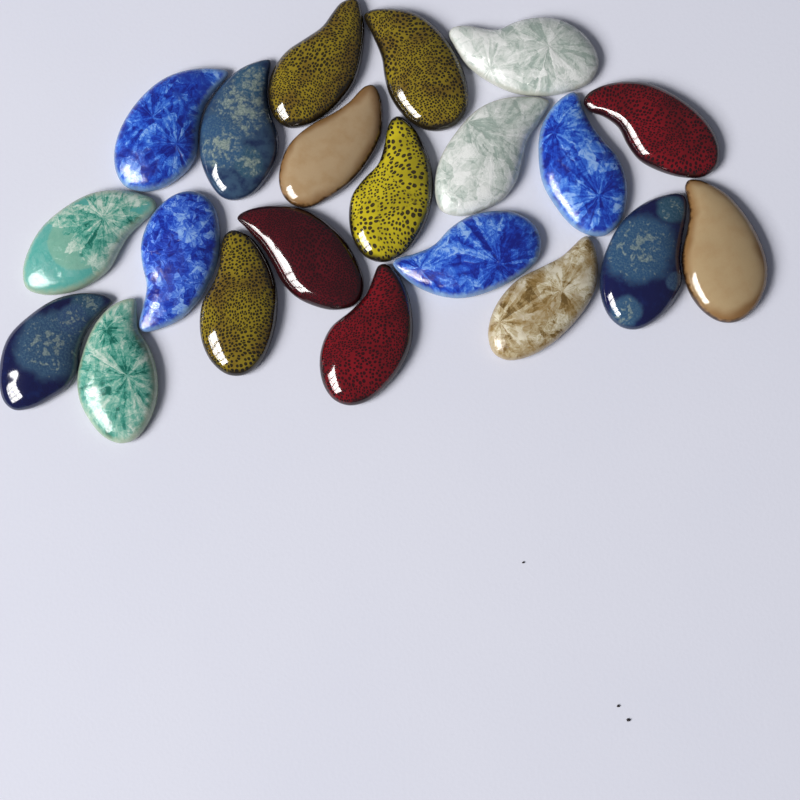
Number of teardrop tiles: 21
